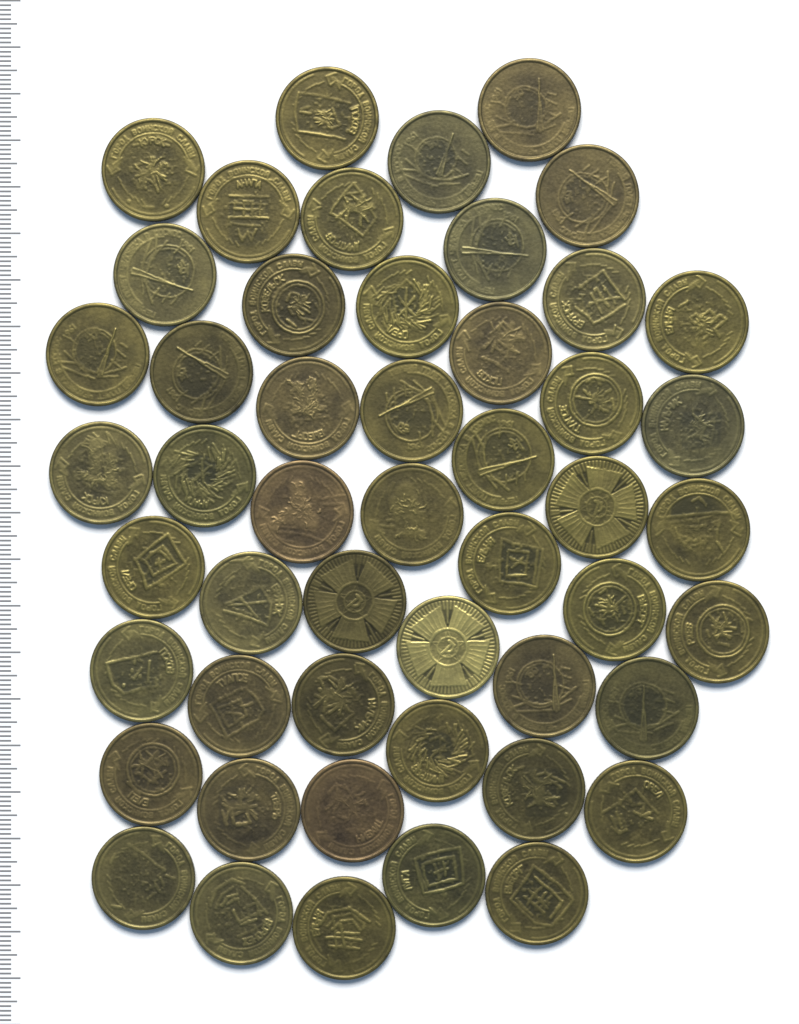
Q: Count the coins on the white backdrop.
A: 50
